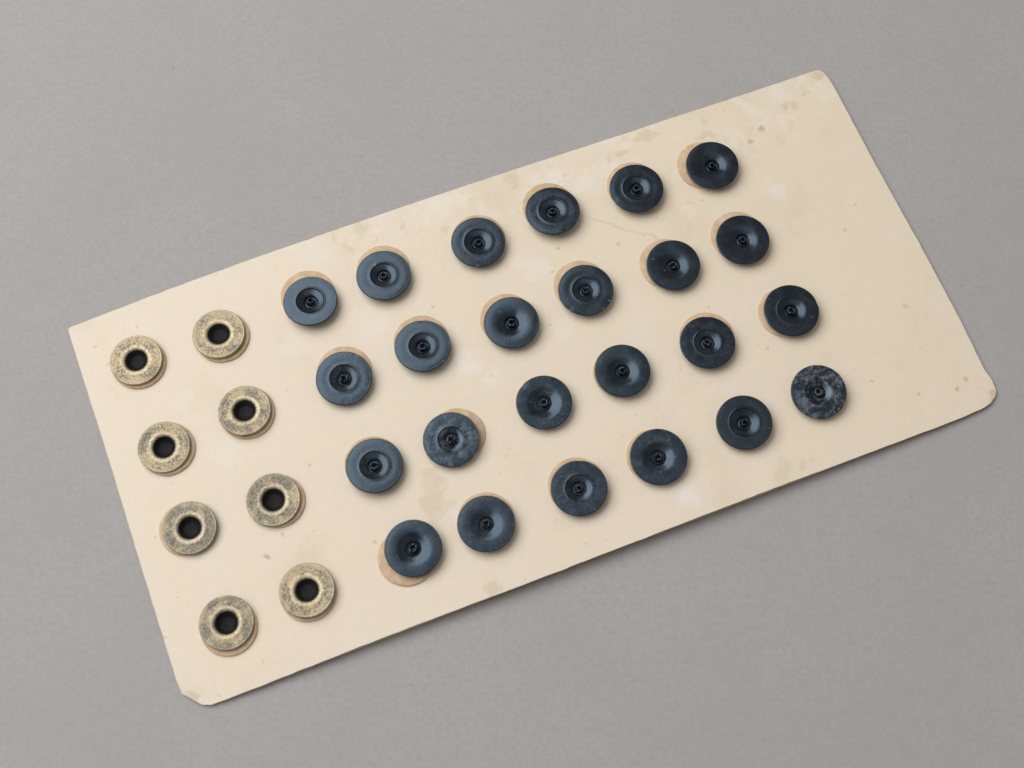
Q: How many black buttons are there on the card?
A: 24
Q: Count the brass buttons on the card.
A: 8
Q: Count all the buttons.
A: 32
